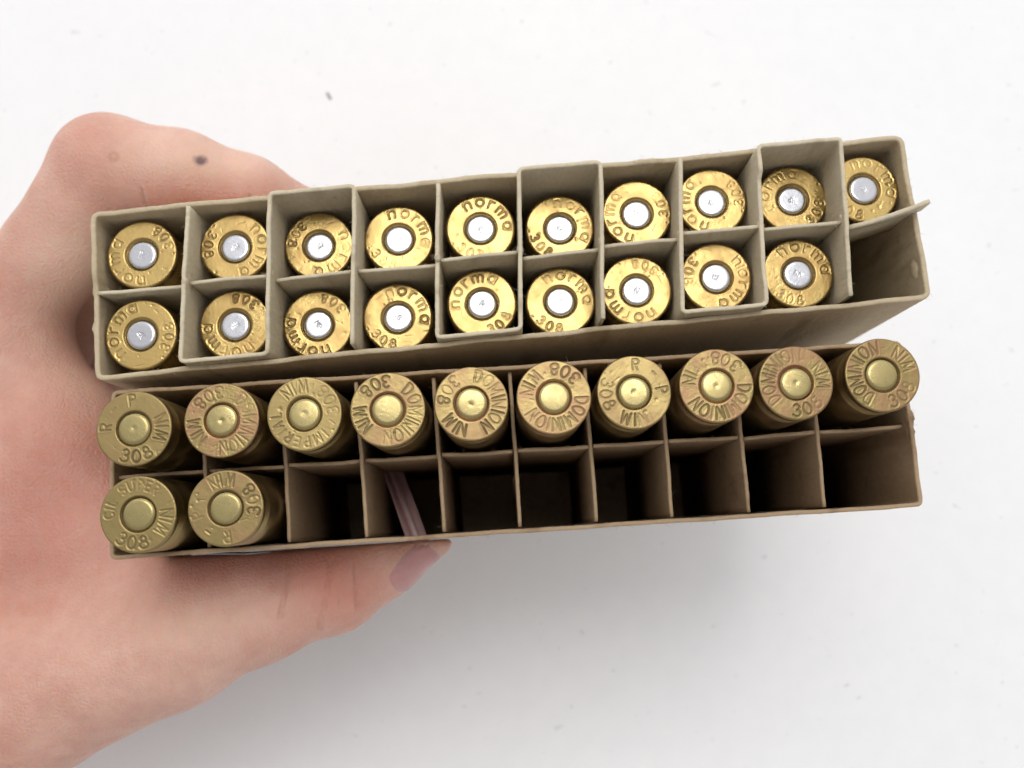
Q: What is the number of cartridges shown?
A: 31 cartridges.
